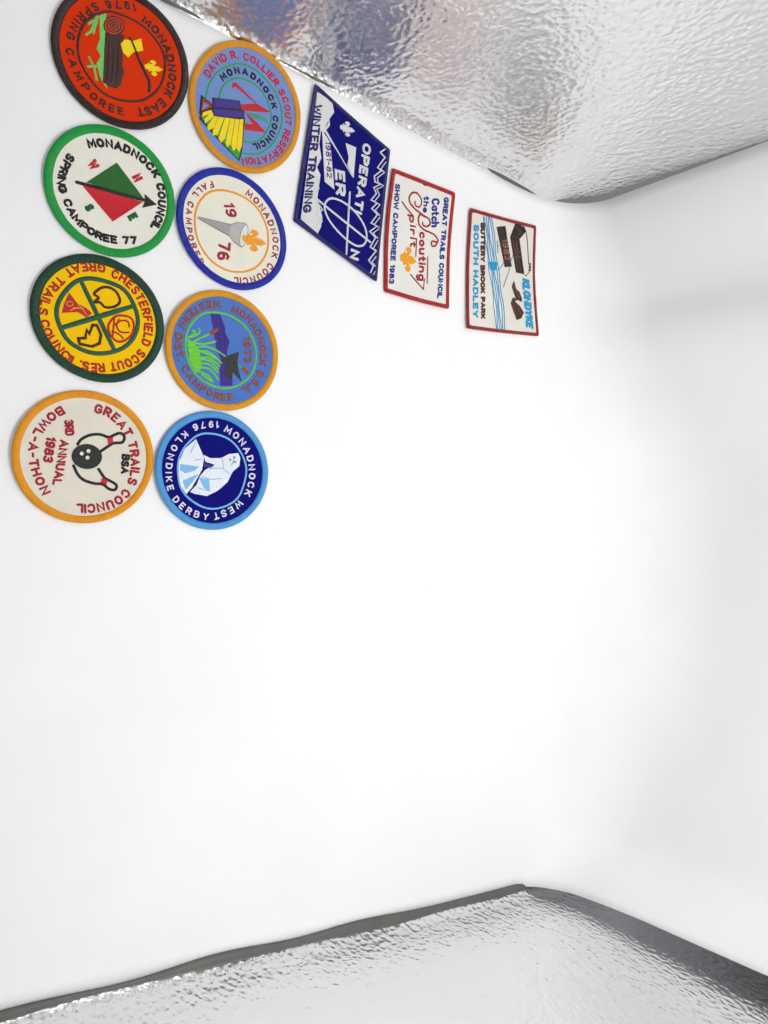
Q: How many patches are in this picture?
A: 11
